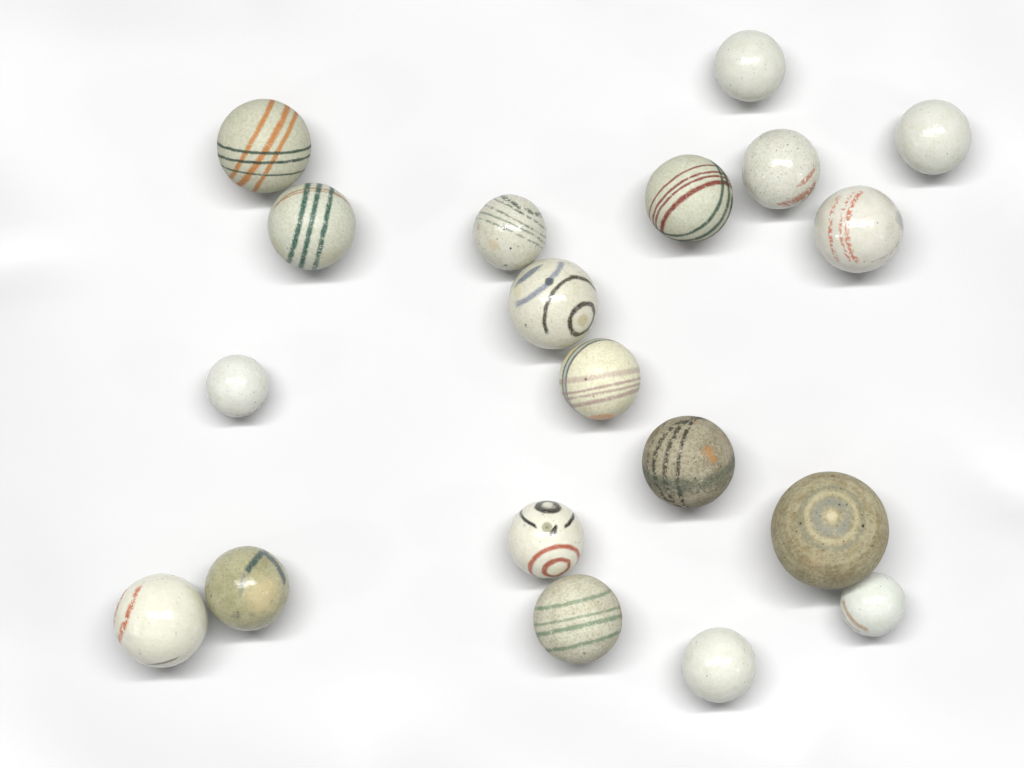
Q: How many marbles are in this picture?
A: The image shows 19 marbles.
